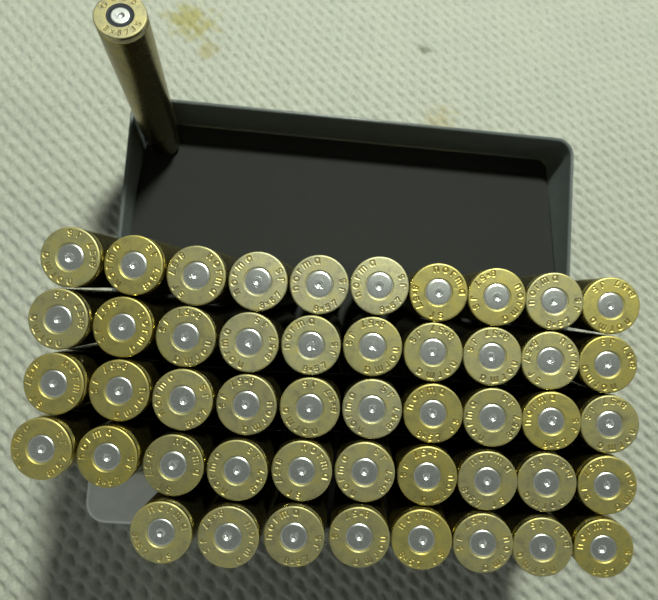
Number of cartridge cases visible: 49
